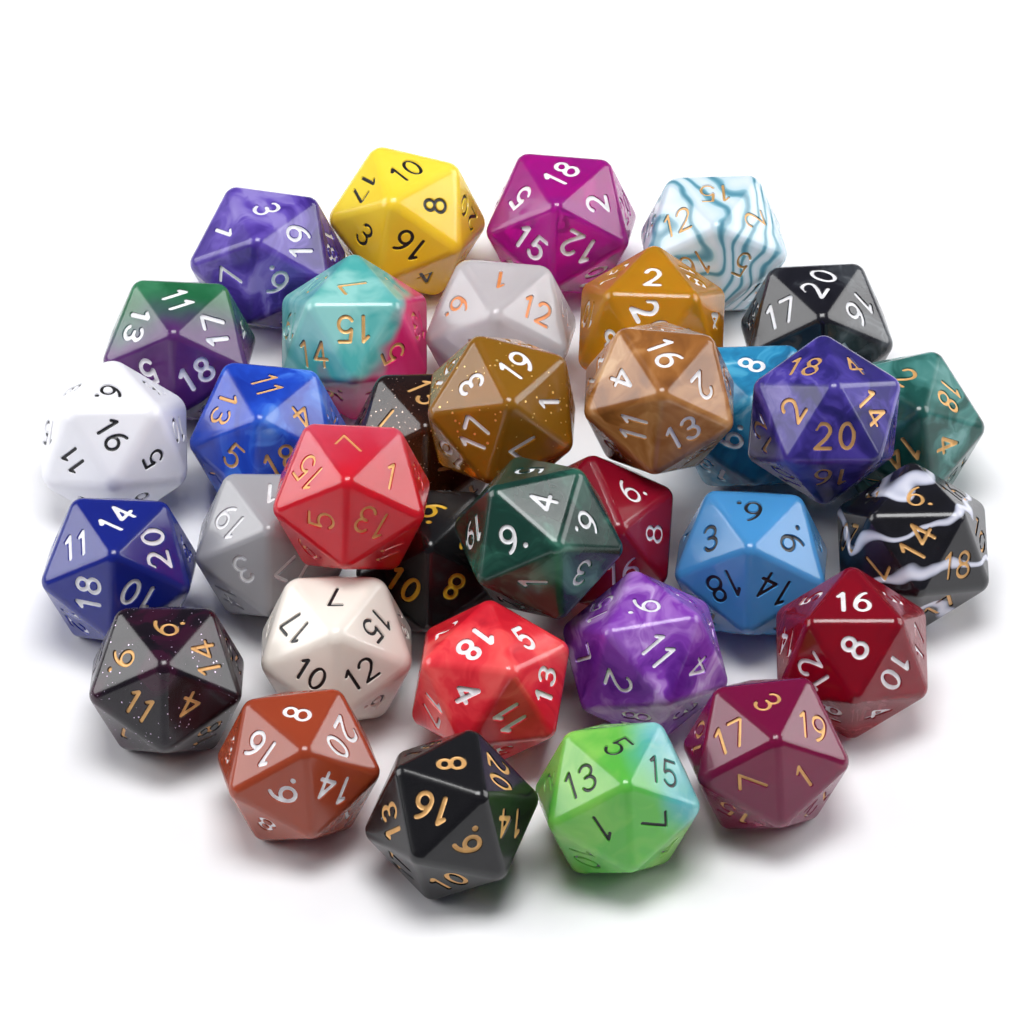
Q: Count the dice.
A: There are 34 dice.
